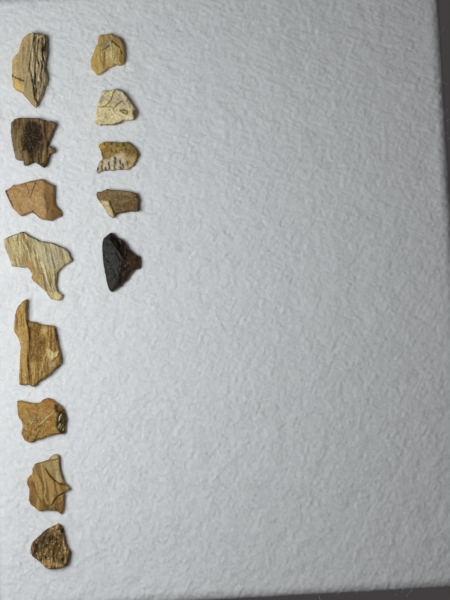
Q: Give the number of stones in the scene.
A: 13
